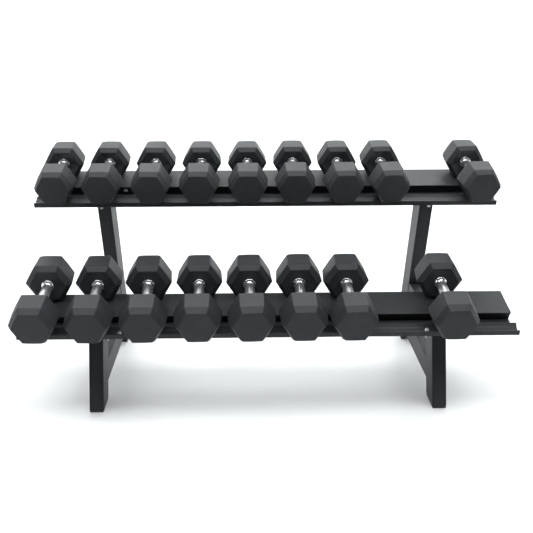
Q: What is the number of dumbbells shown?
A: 17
